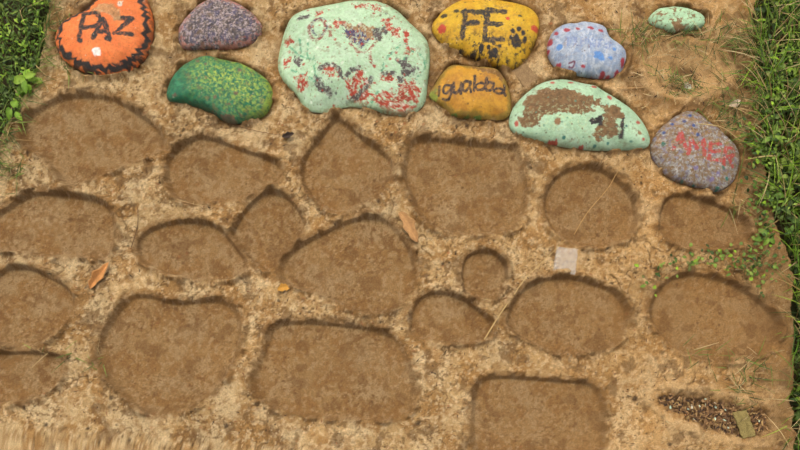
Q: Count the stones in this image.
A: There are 10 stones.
